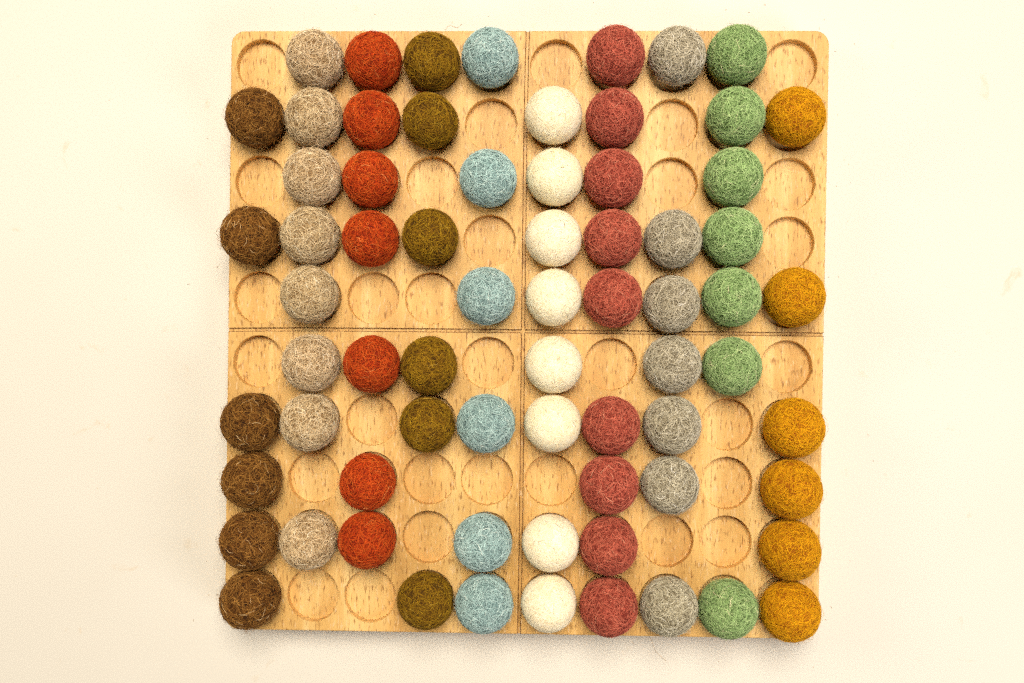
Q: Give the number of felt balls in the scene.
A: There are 70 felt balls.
